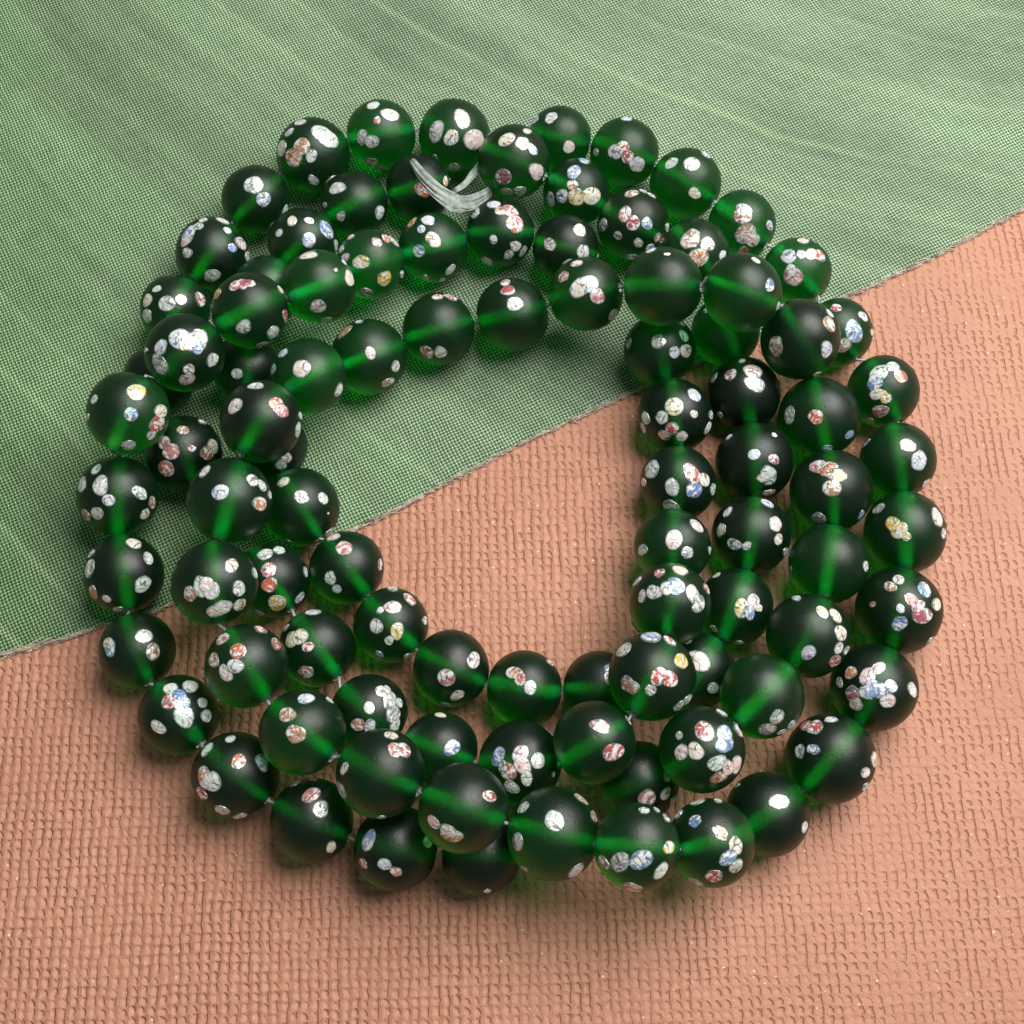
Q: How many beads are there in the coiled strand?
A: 96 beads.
